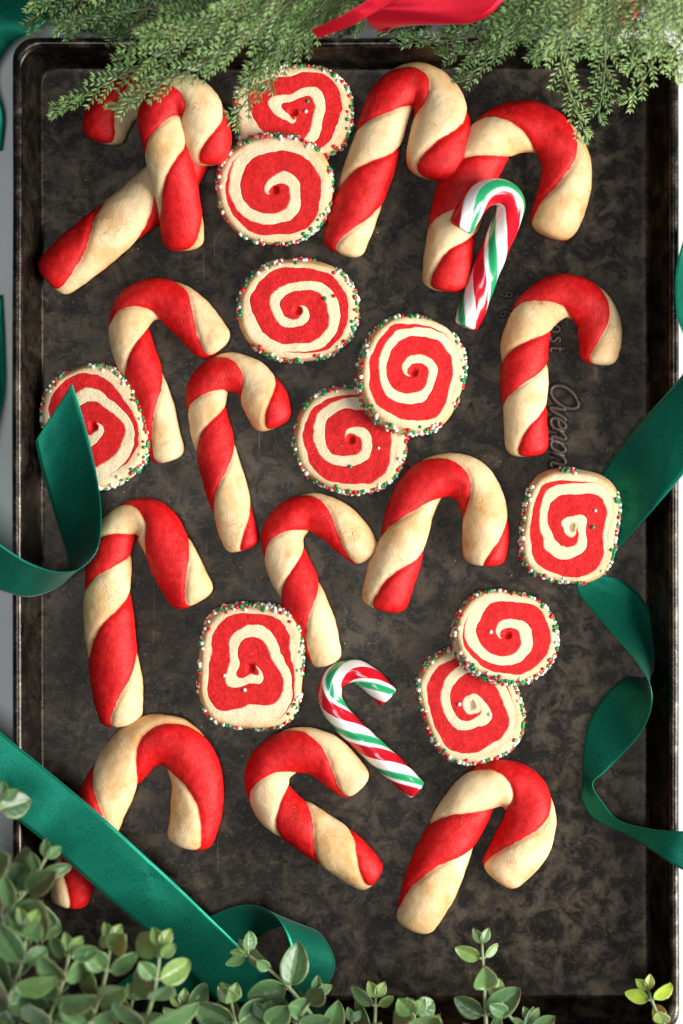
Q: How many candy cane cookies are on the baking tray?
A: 13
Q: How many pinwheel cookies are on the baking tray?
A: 10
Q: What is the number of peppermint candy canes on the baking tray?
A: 2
